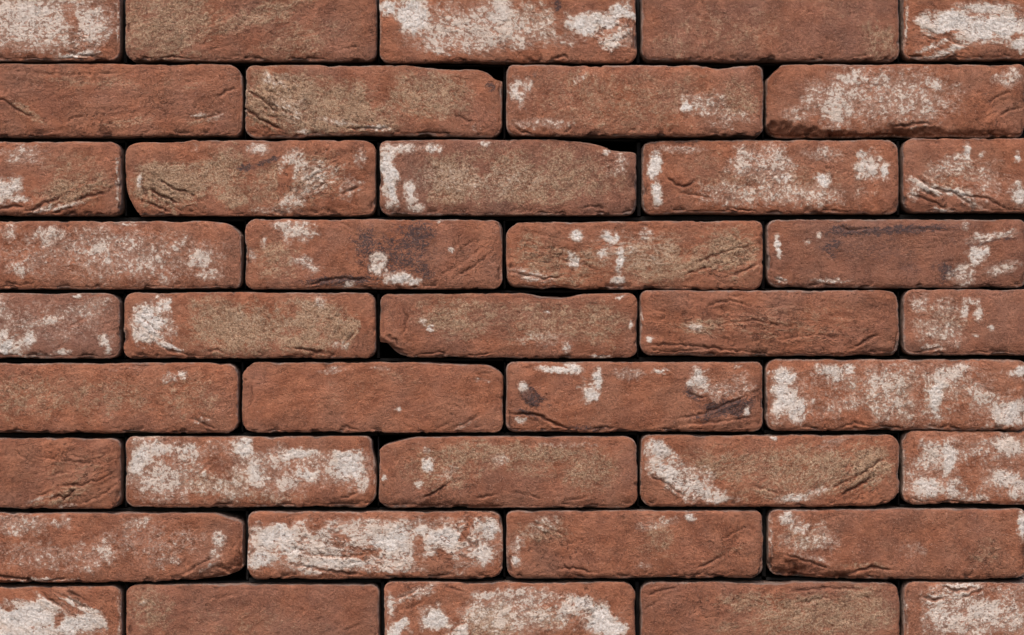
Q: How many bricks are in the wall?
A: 41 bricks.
